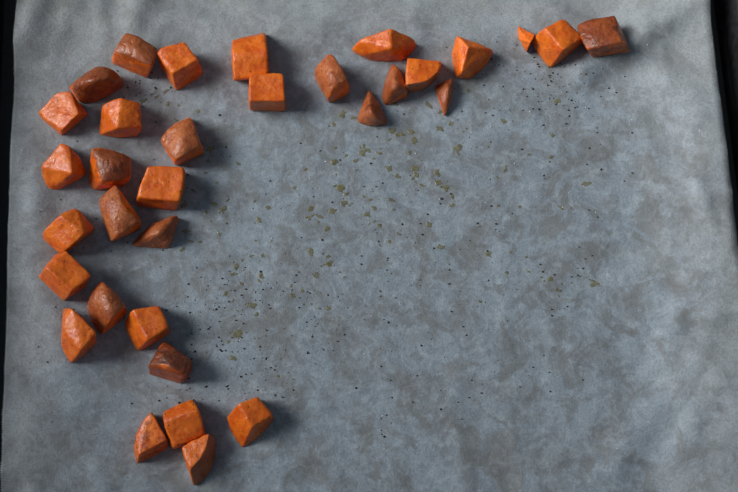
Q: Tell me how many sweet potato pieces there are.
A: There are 33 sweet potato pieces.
